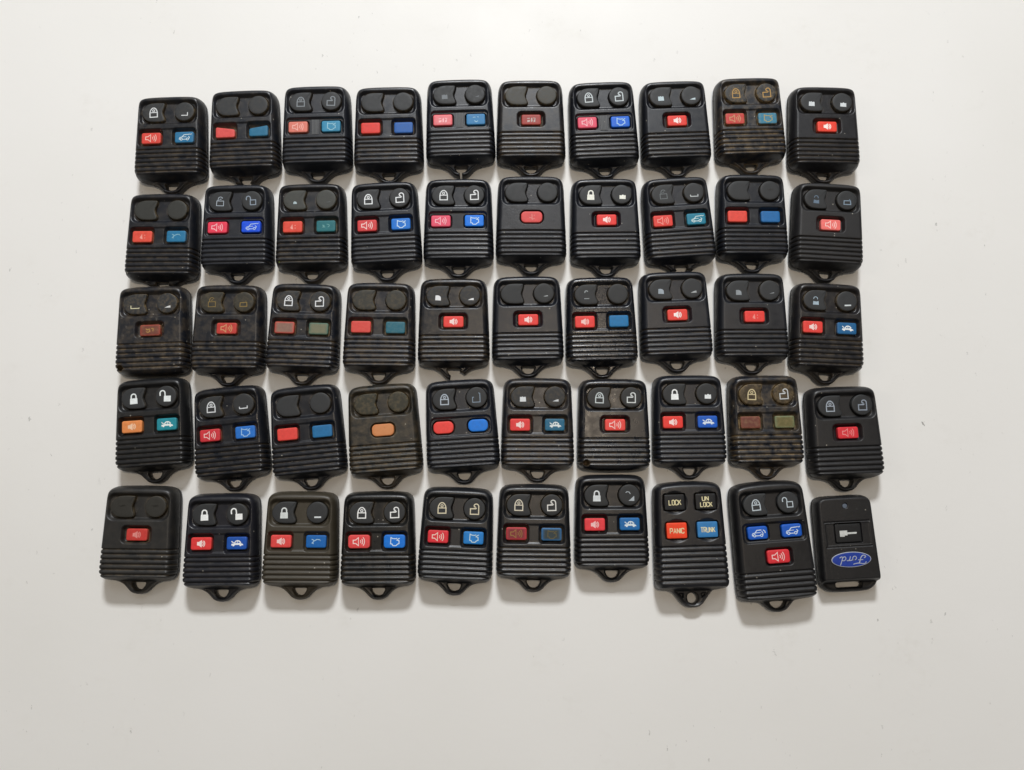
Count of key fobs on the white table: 50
